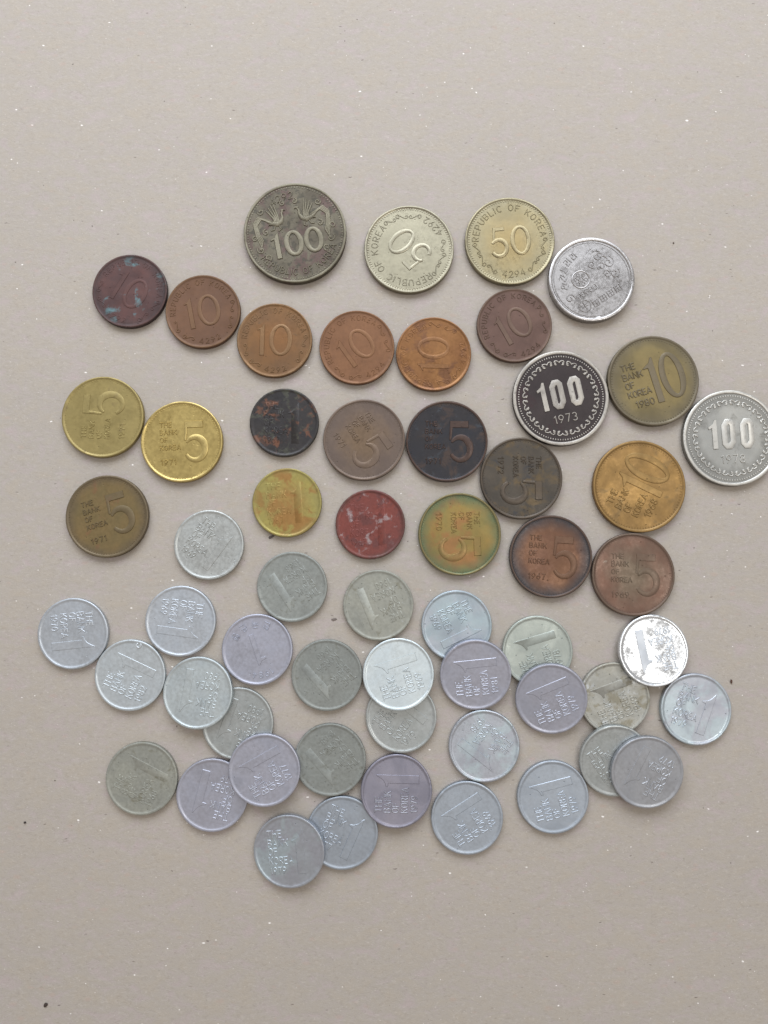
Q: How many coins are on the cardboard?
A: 57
